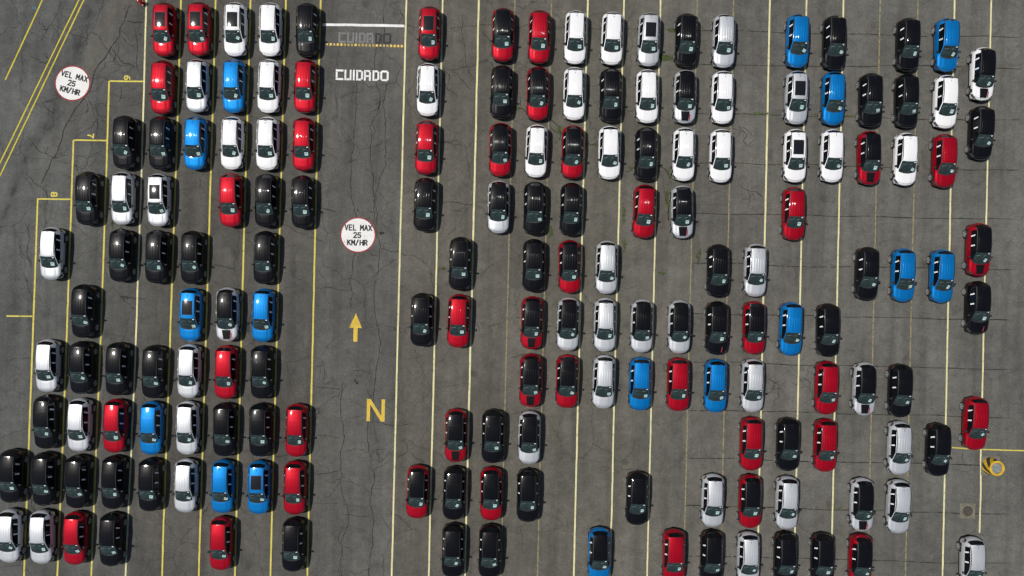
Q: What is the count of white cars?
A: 20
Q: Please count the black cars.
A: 57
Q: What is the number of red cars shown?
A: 41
